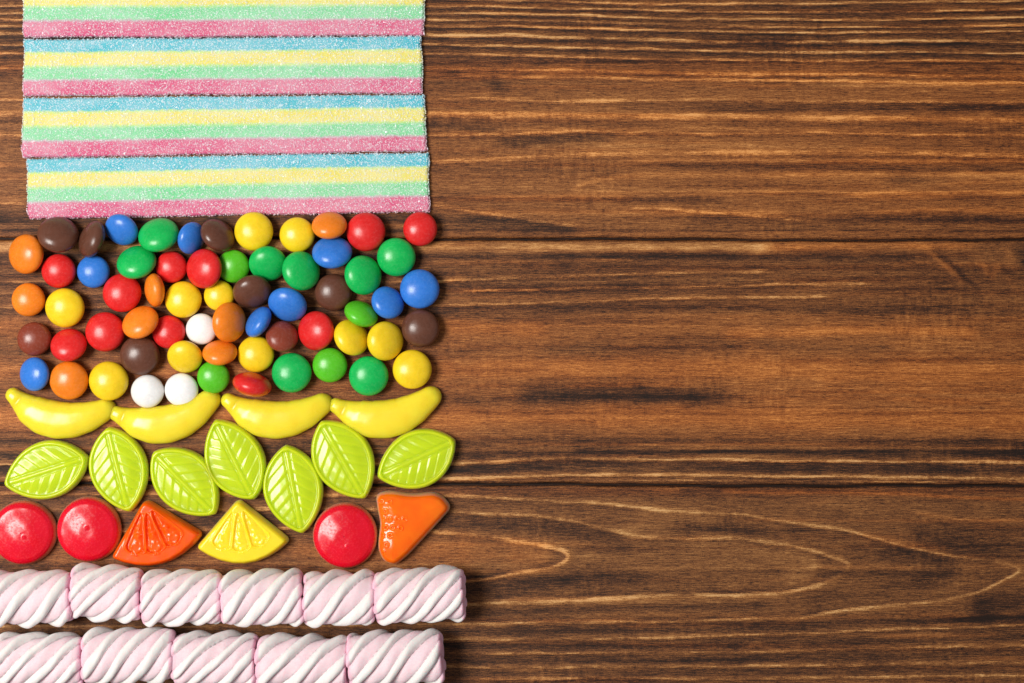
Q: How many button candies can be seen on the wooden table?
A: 63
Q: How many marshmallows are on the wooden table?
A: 11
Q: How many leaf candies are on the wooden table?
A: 7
